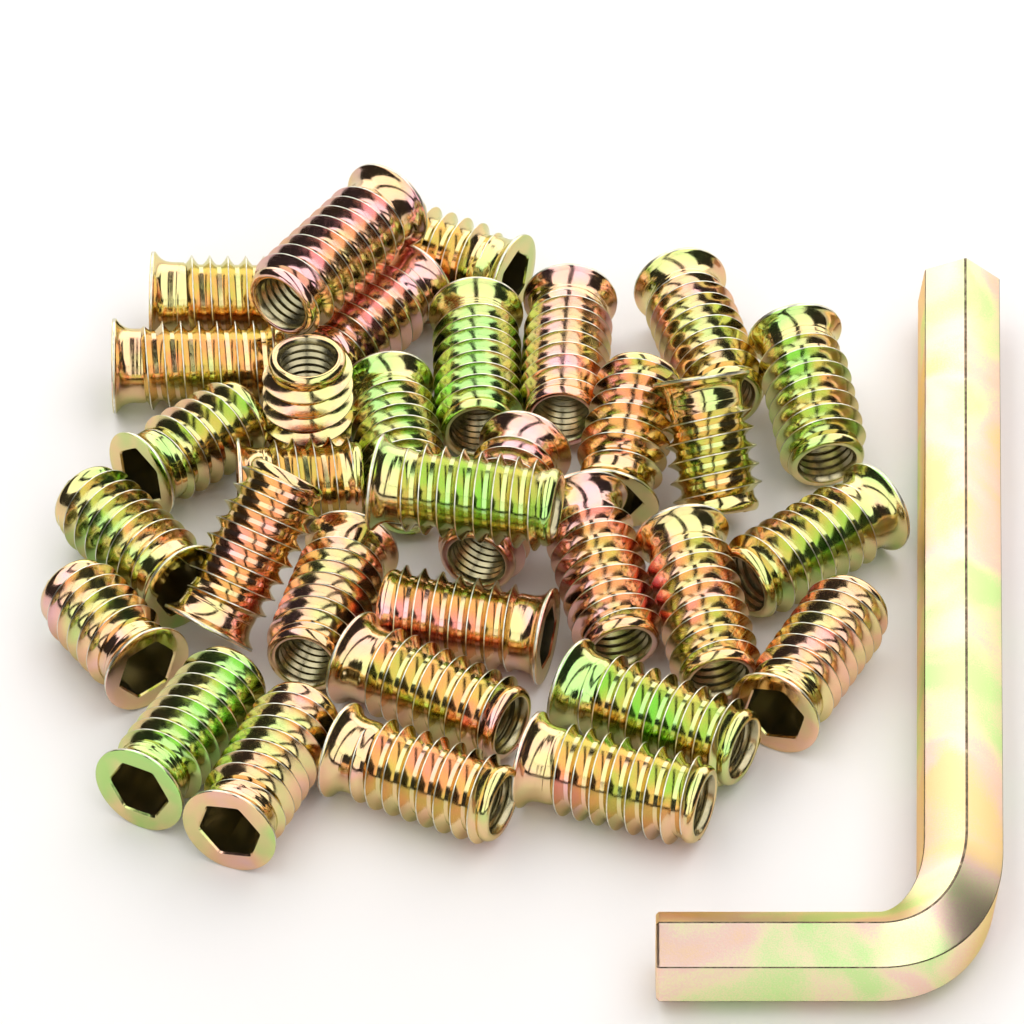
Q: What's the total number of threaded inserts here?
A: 32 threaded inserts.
